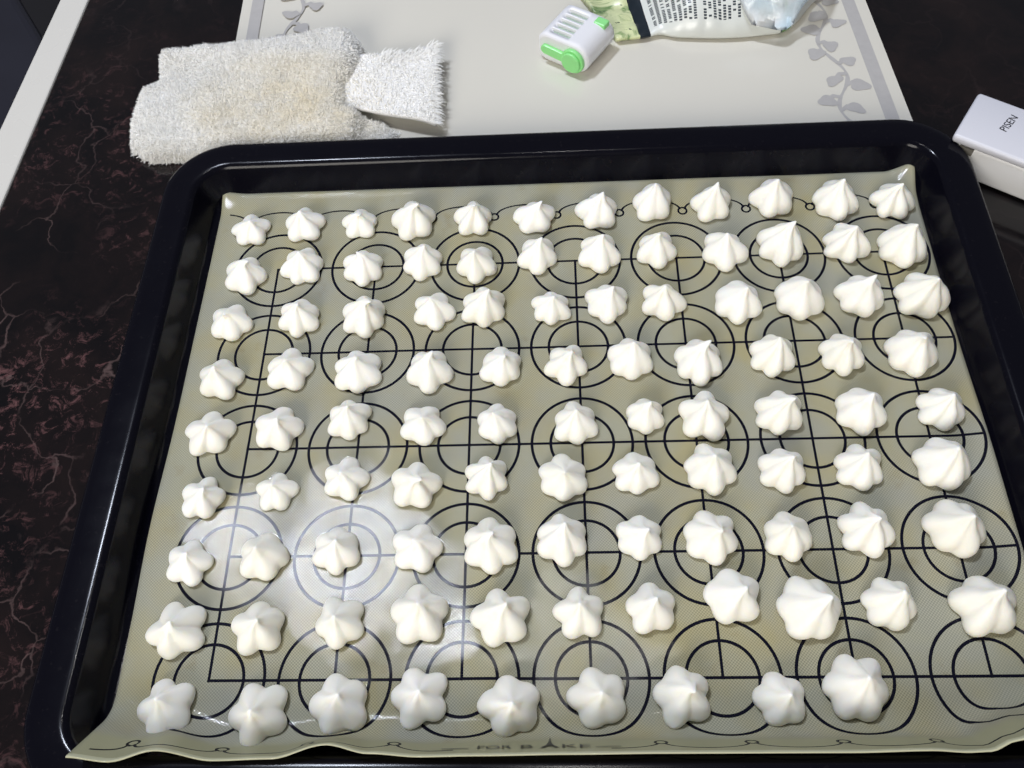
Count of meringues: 100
